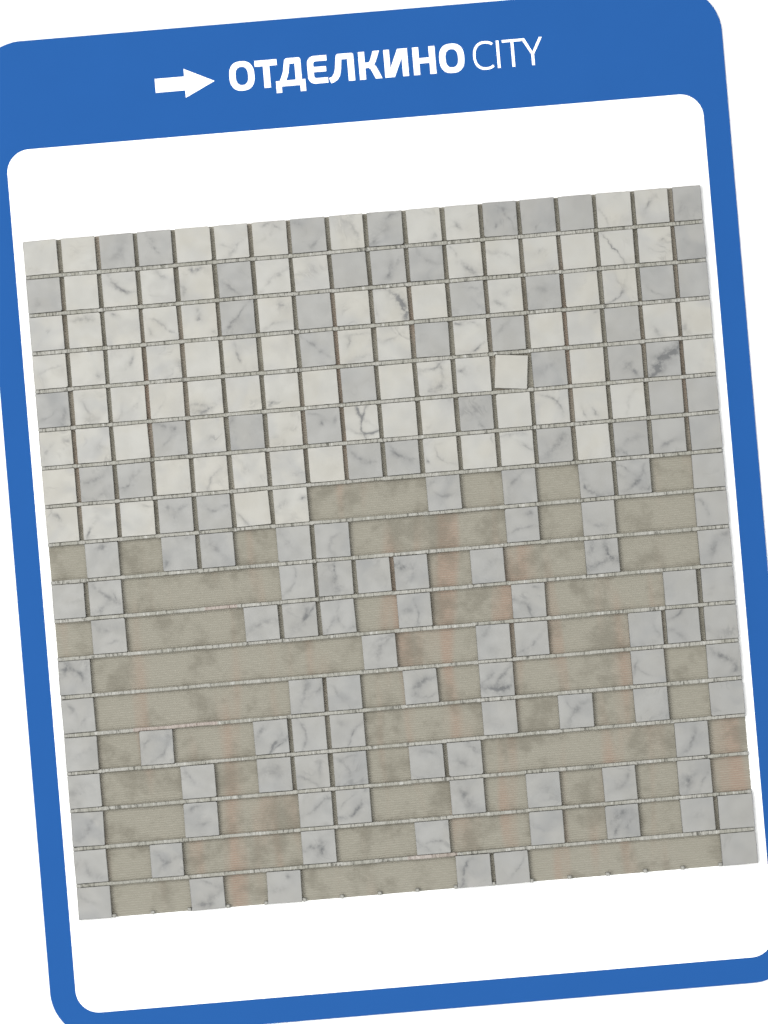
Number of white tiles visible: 88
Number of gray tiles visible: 128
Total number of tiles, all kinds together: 216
